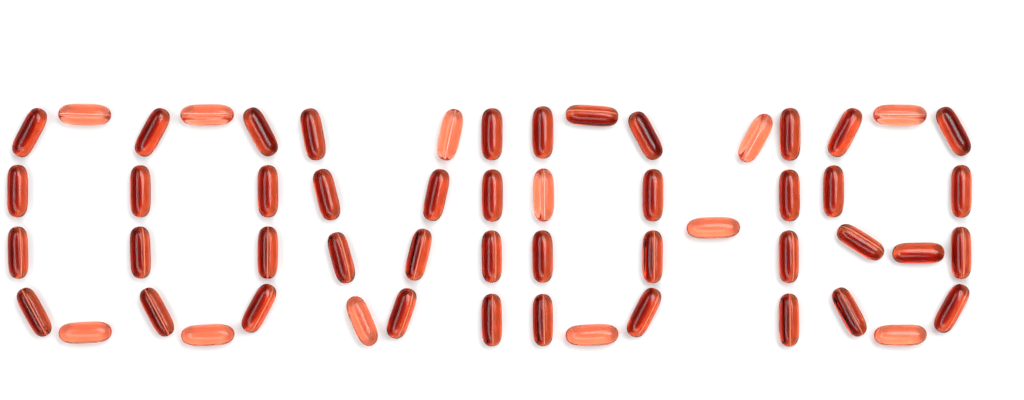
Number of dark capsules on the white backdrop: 43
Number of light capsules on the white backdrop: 12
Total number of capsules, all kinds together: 55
